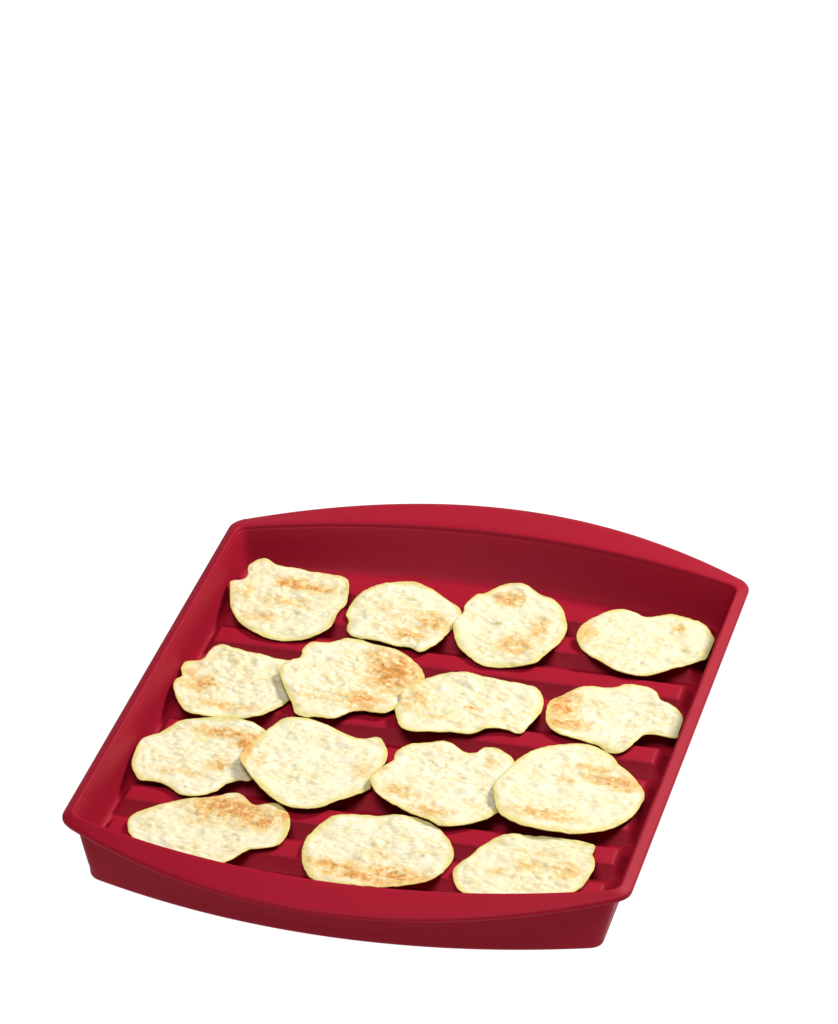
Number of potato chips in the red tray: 15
